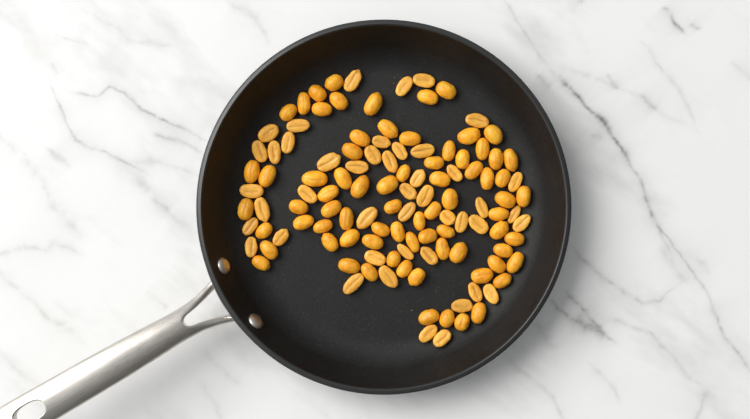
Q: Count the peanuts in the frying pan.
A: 120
